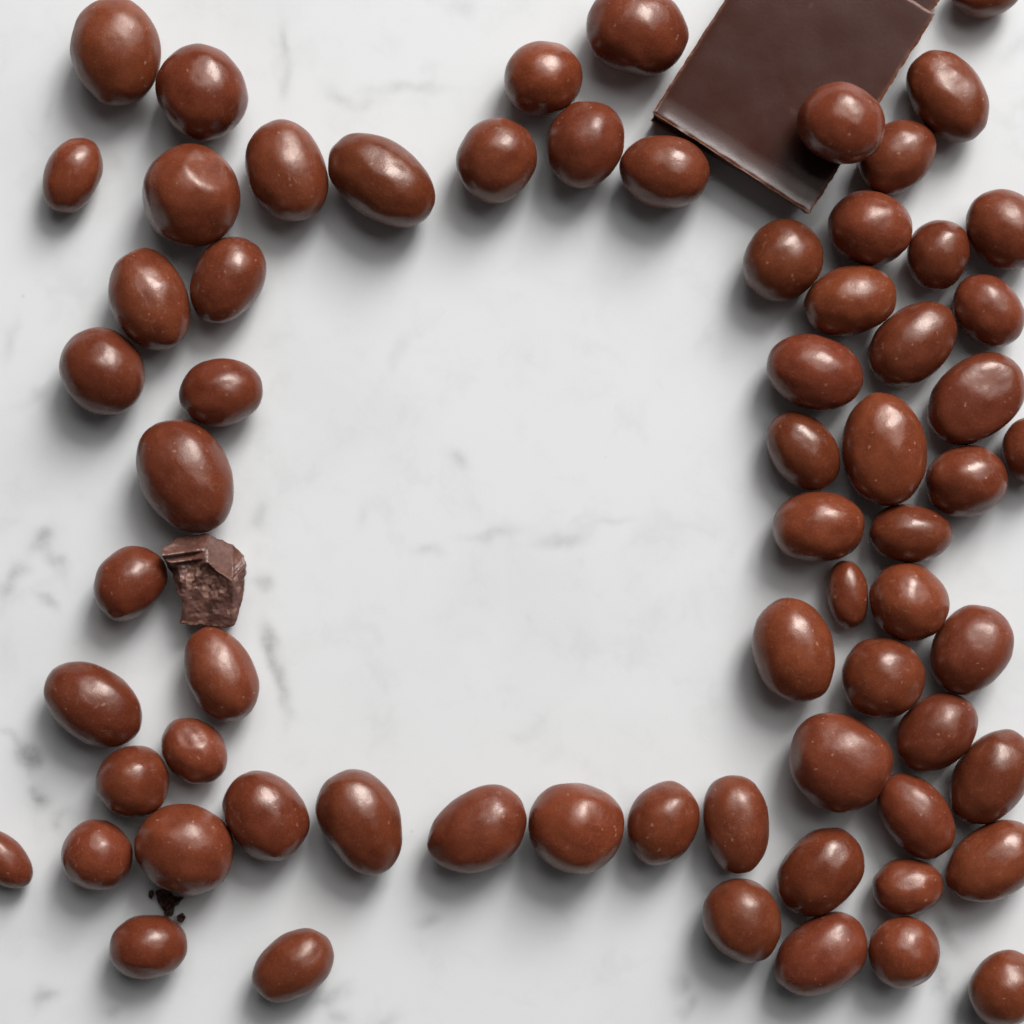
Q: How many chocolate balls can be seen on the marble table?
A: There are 67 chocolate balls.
